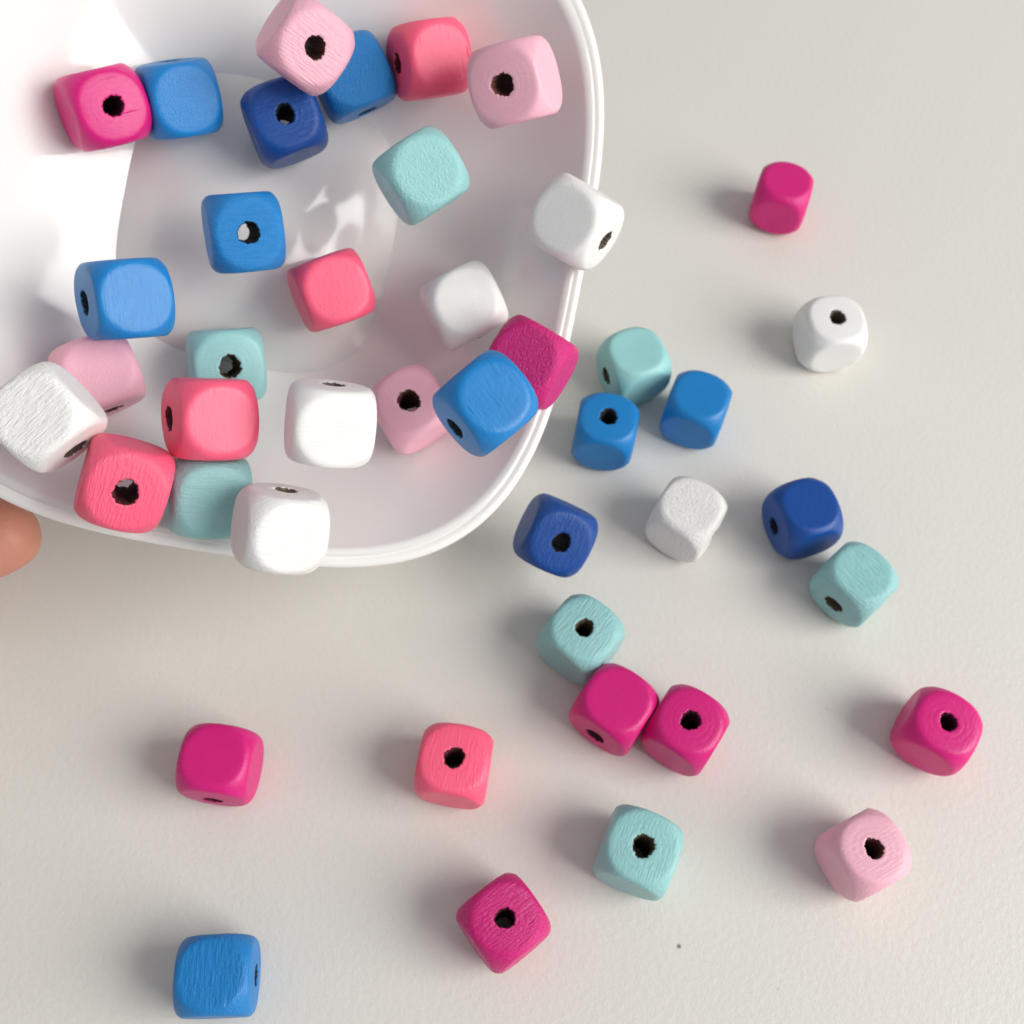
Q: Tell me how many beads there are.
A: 43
